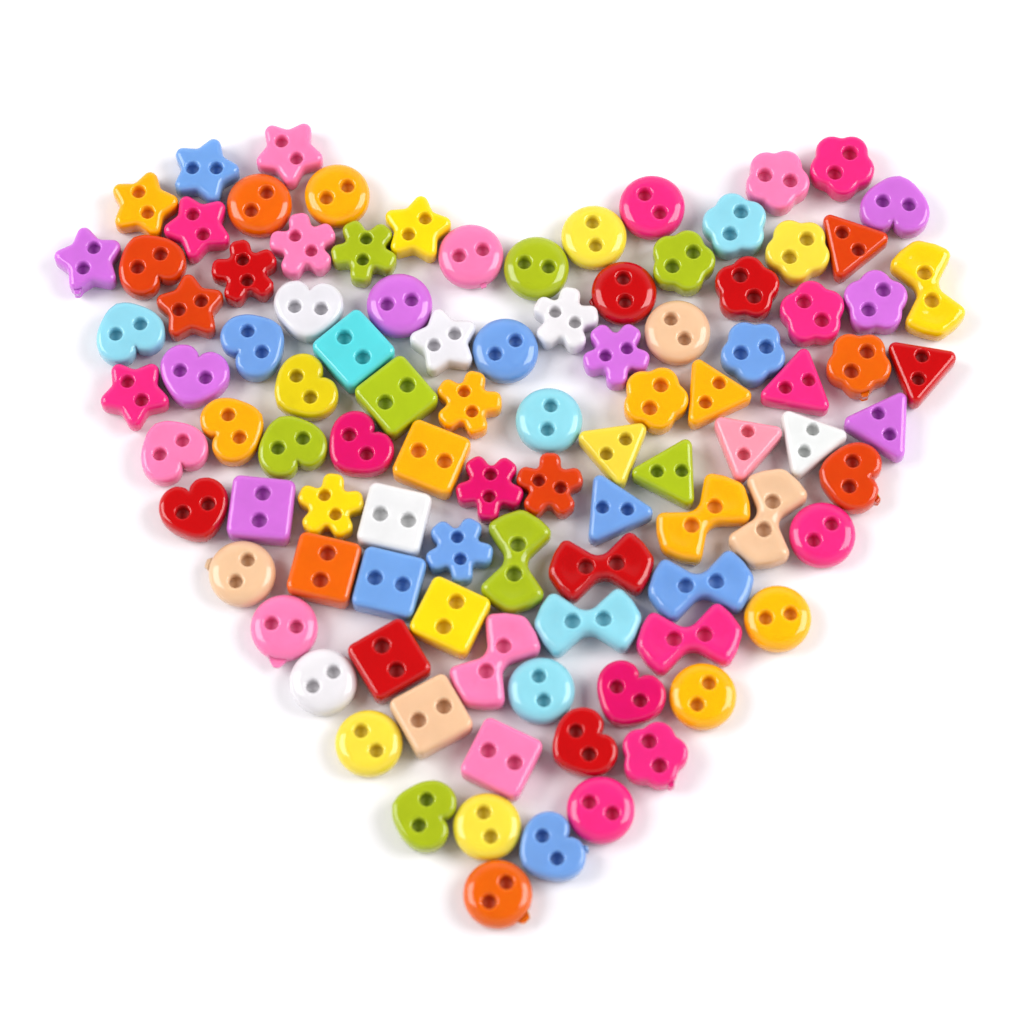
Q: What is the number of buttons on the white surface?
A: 100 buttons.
